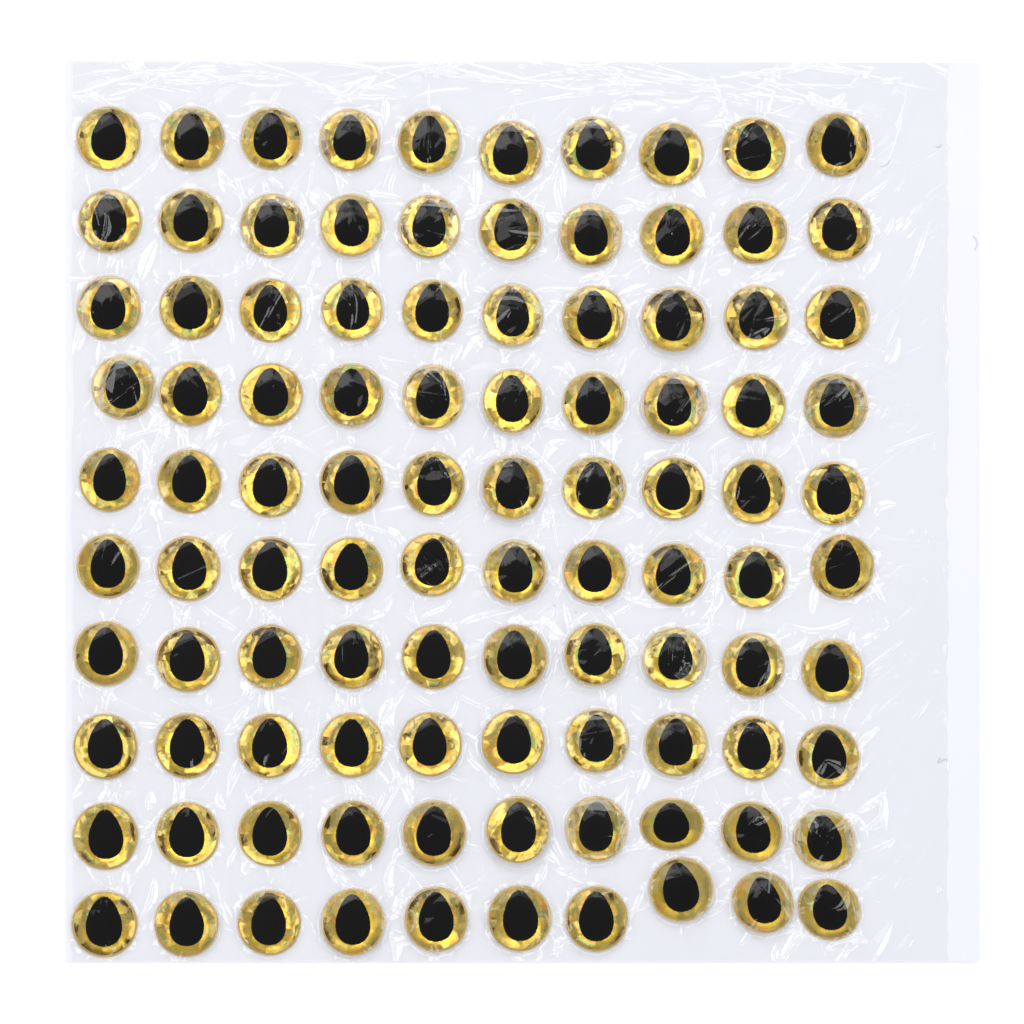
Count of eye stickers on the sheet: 100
